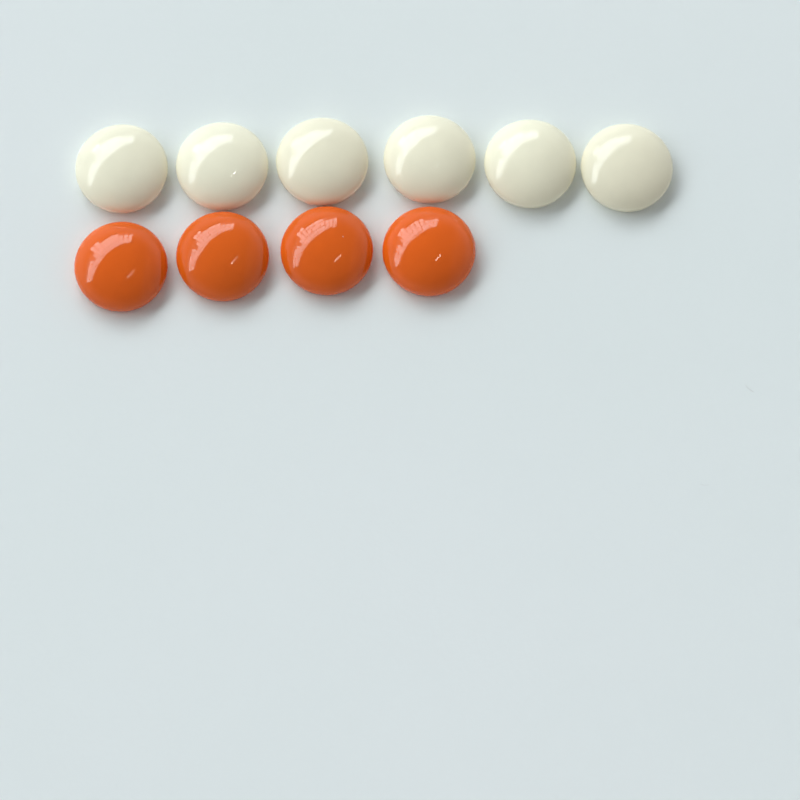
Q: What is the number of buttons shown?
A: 10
